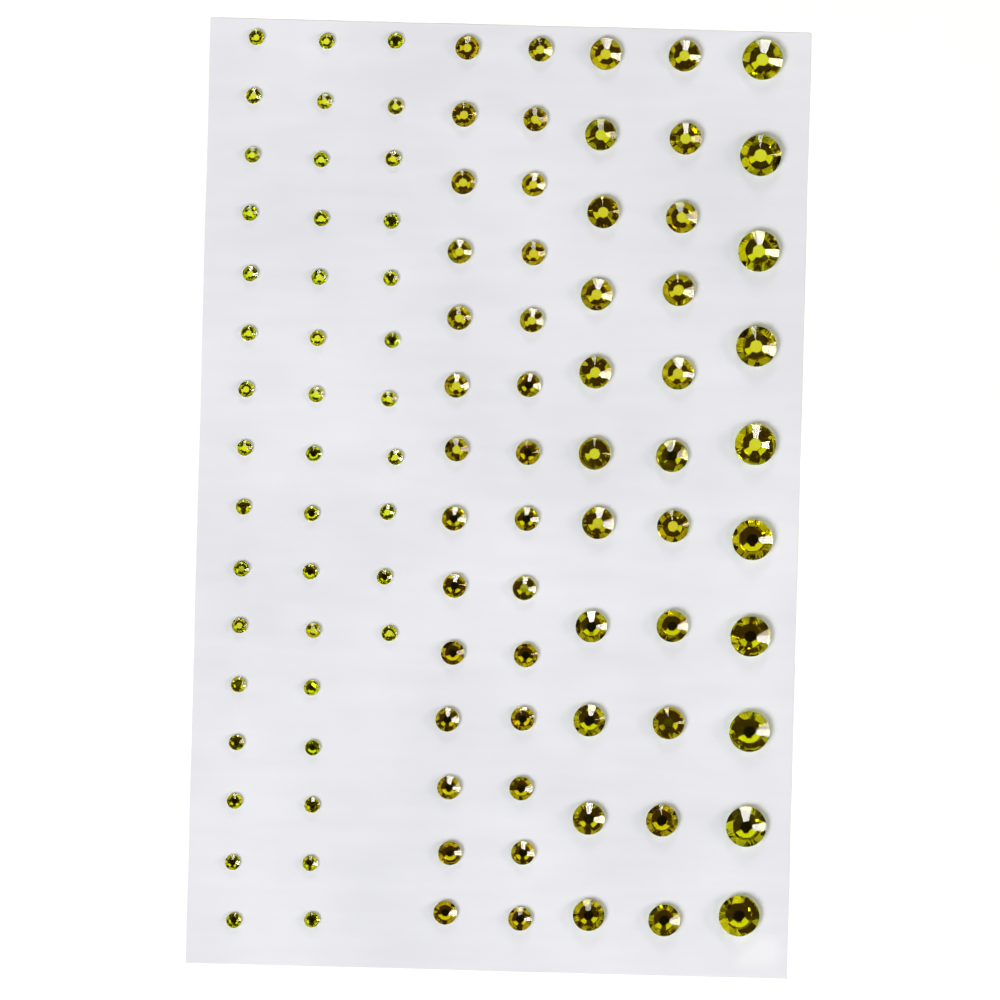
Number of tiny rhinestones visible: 43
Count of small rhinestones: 28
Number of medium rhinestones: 22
